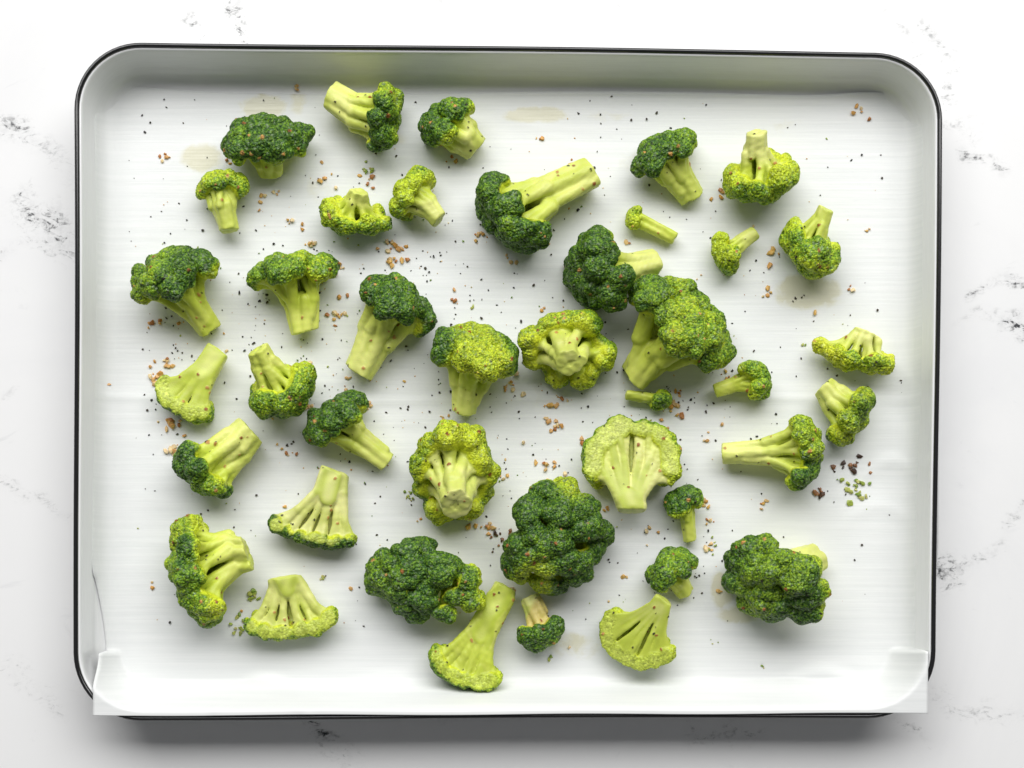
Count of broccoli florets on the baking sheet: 41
